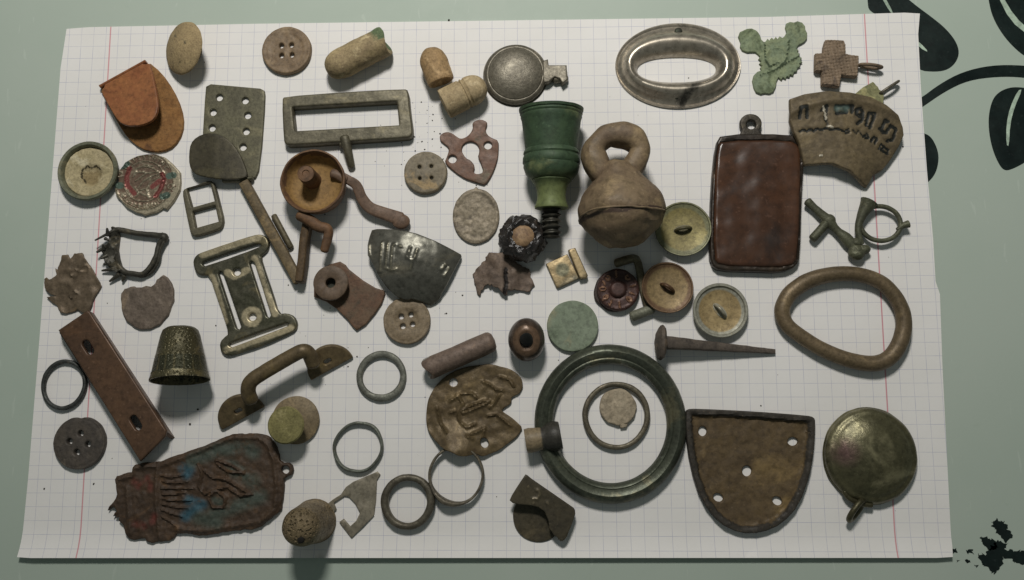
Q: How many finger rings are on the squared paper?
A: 6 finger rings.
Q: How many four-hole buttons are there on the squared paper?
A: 4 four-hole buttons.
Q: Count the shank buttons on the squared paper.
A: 3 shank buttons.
